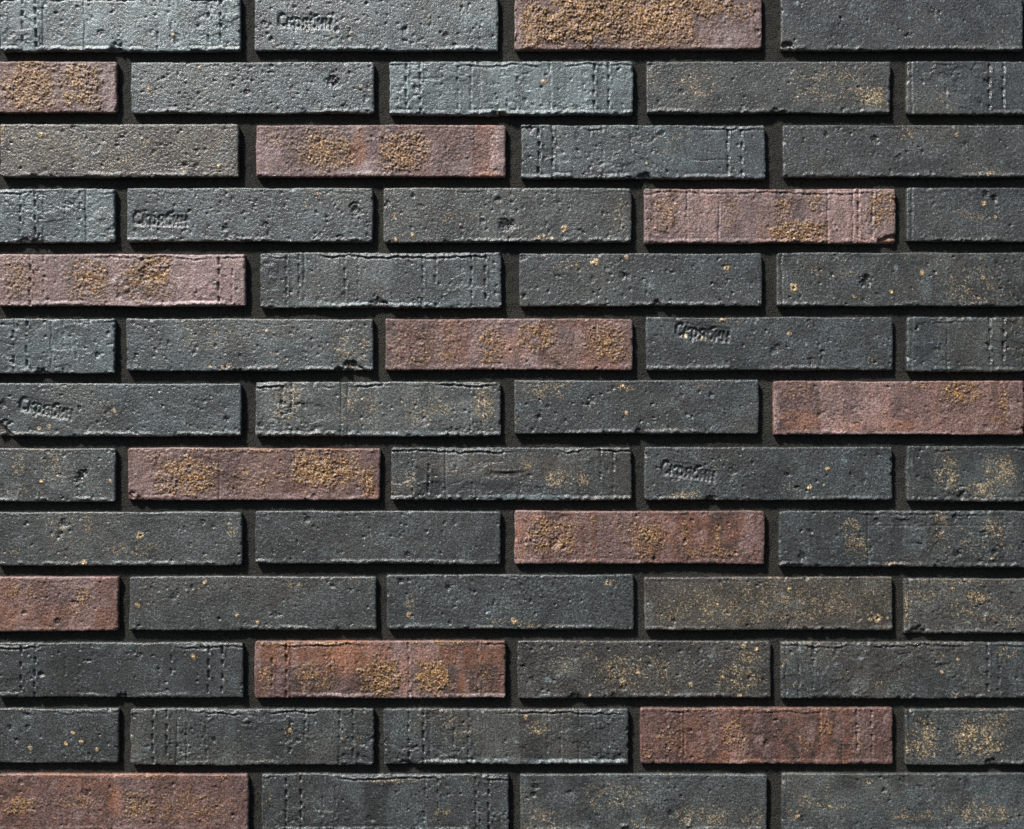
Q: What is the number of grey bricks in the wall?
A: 45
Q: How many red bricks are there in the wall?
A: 13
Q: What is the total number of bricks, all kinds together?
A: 58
